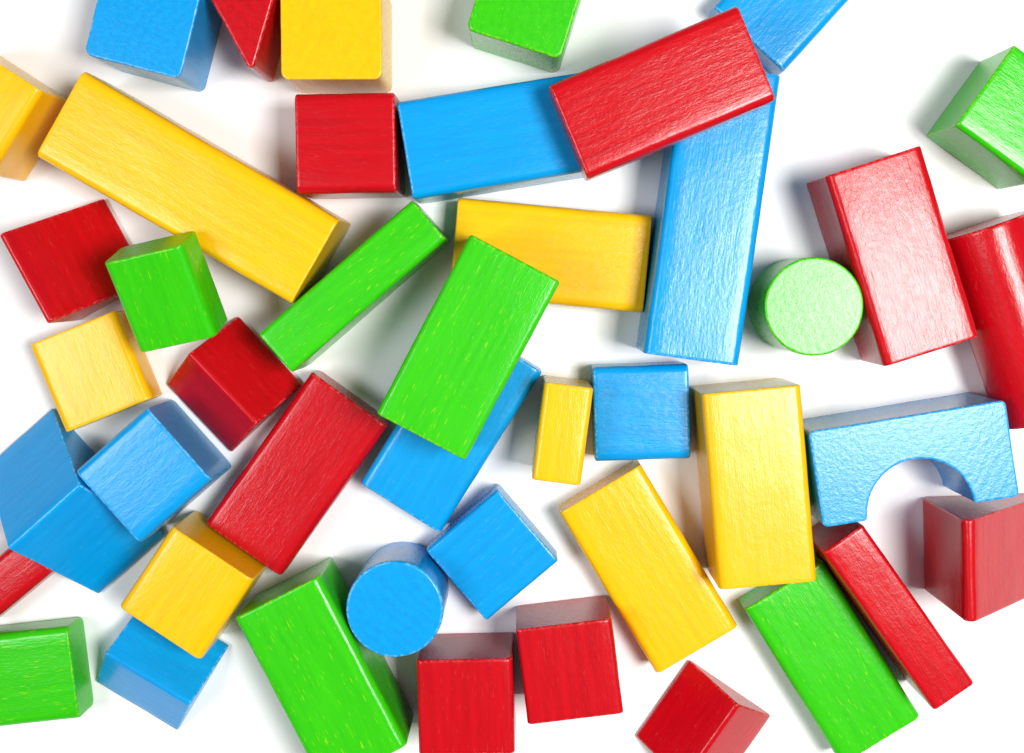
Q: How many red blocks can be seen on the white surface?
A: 14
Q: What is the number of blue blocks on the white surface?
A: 12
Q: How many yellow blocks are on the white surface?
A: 9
